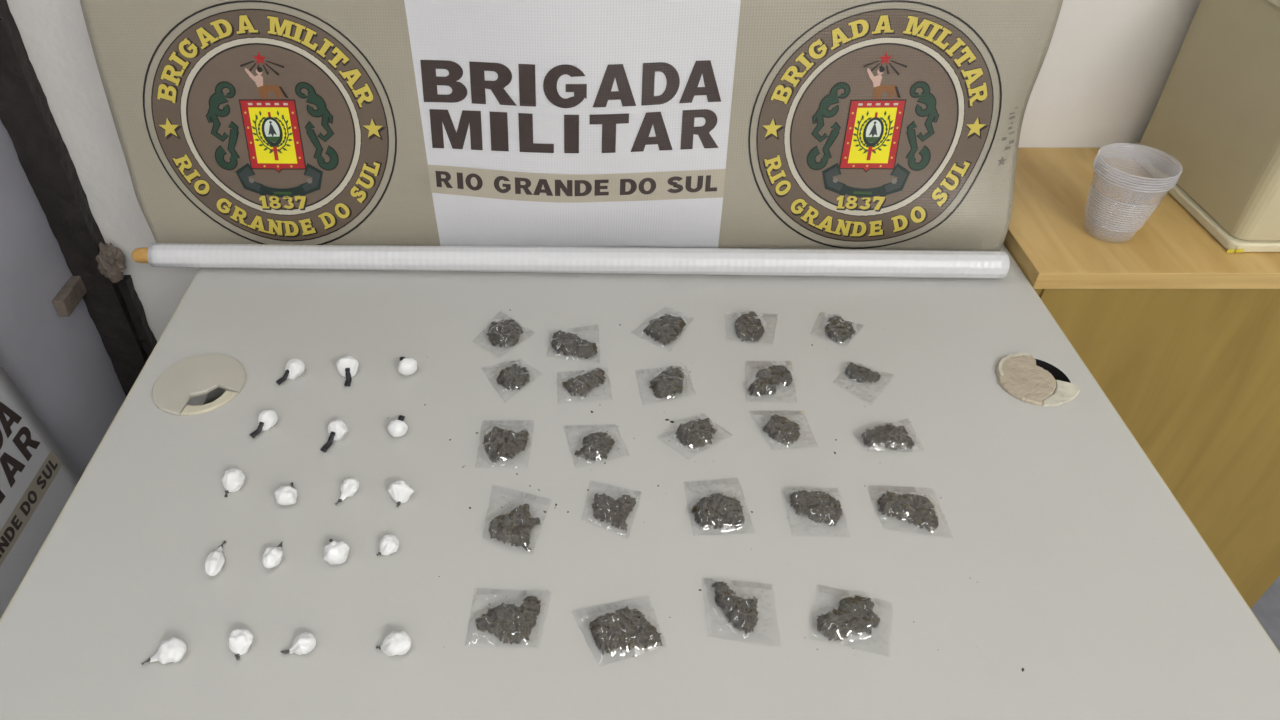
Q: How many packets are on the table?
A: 24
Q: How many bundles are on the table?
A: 18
